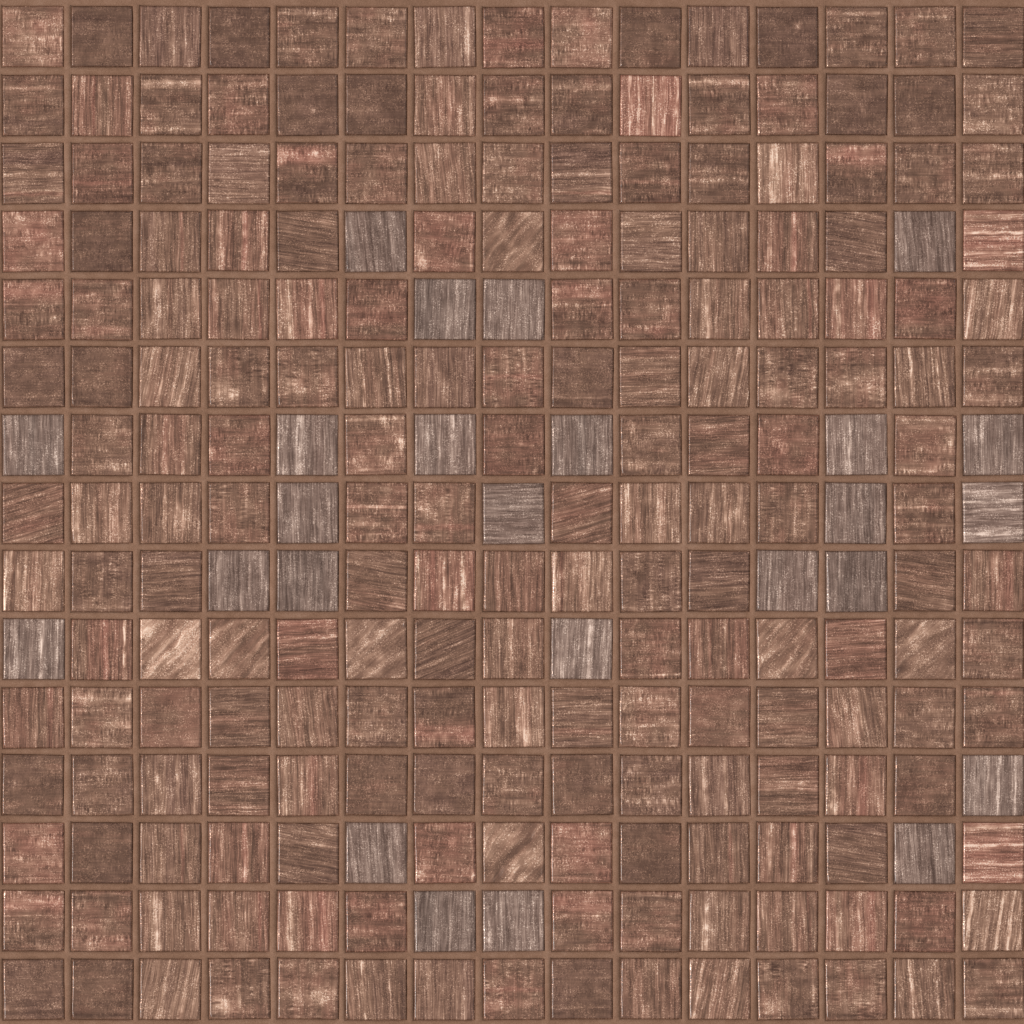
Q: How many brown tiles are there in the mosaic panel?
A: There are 200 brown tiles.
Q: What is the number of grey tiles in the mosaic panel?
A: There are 25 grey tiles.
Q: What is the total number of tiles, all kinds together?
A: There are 225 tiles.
